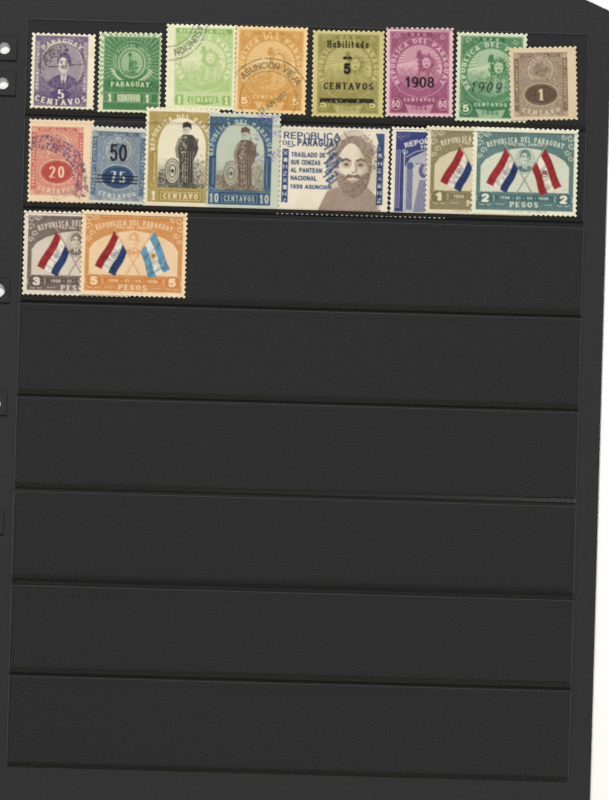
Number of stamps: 18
